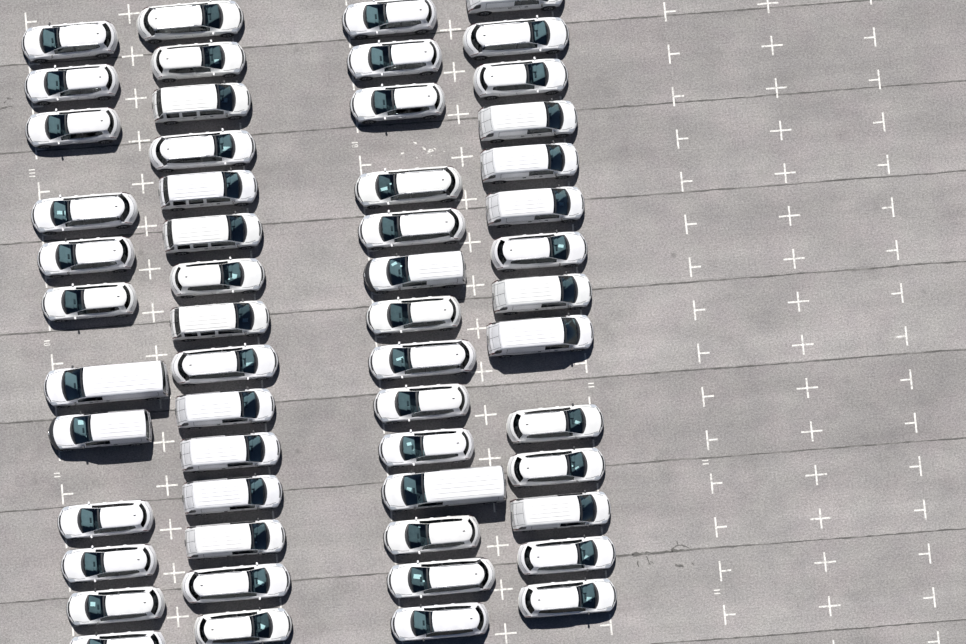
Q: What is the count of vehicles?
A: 55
